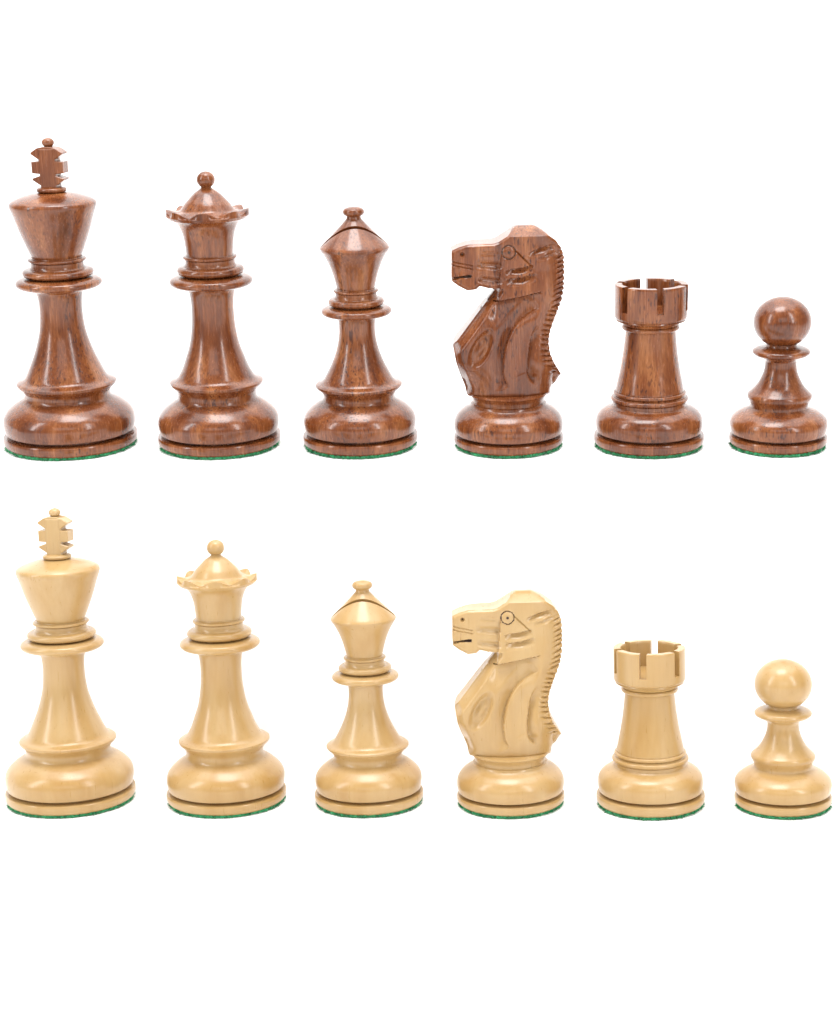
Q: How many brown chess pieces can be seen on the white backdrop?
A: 6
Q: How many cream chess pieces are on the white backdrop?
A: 6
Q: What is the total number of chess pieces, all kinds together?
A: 12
